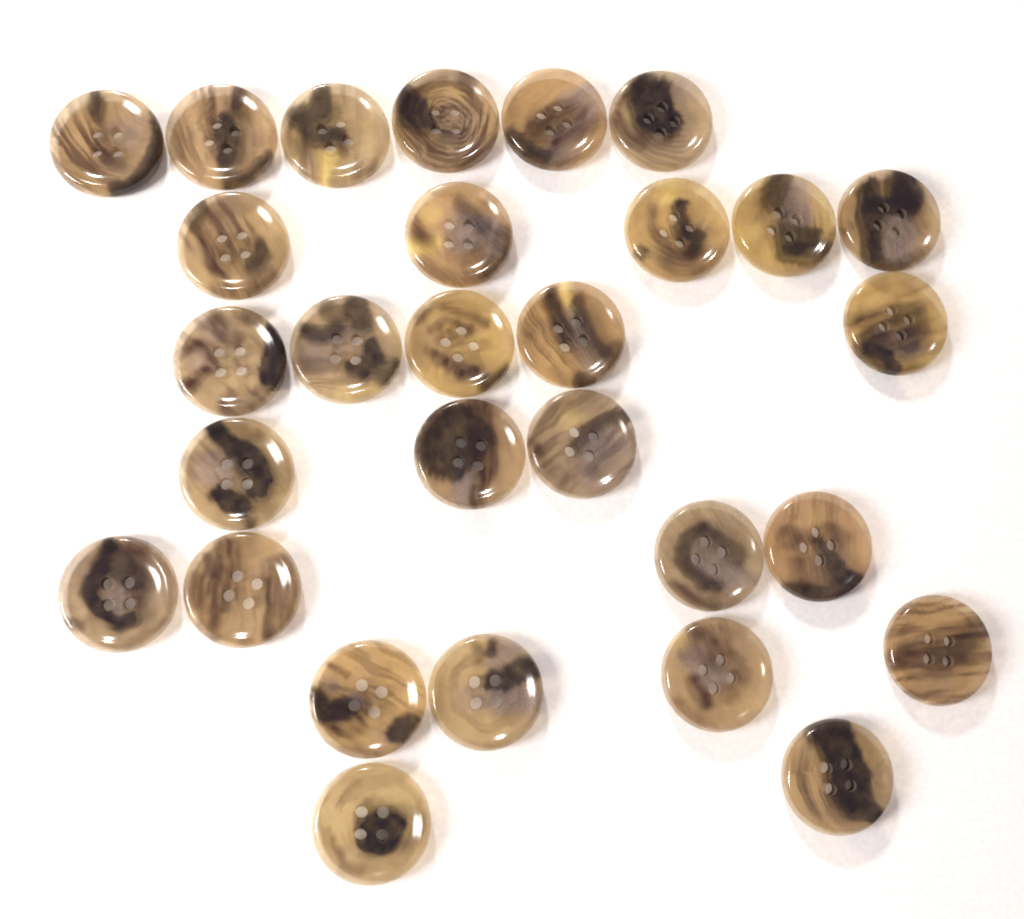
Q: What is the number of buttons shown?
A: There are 29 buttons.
